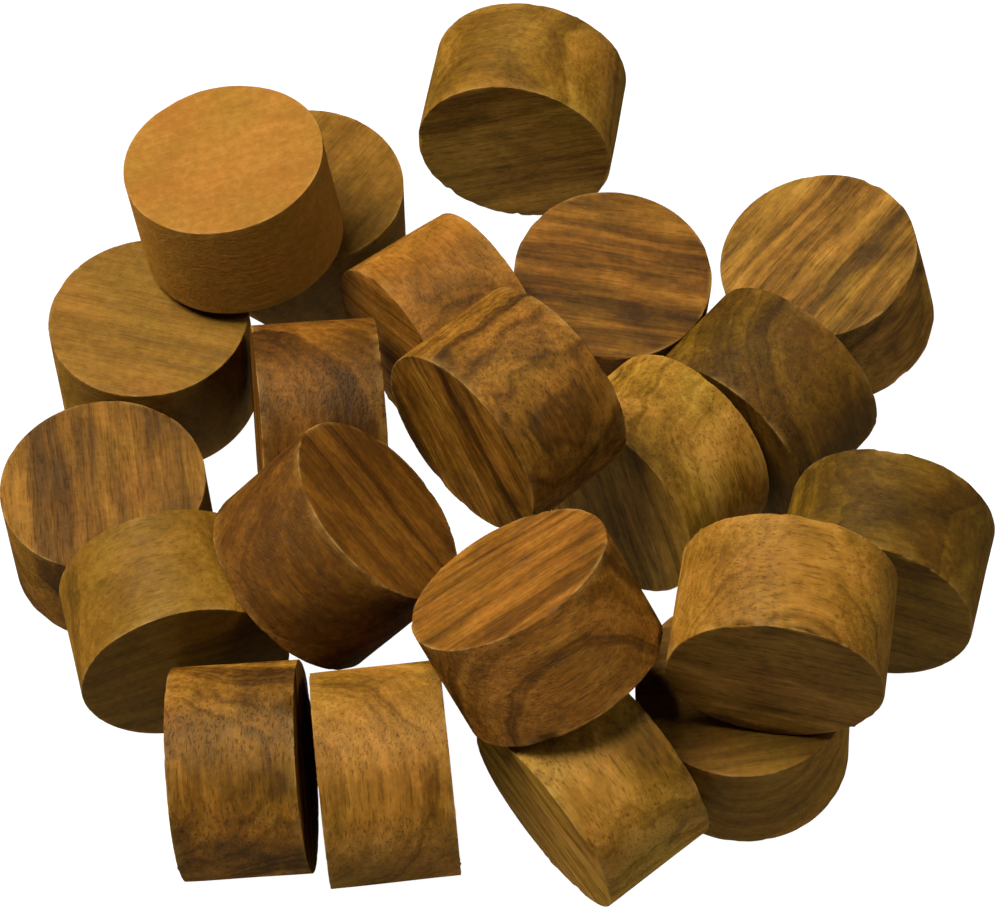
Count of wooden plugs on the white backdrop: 21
